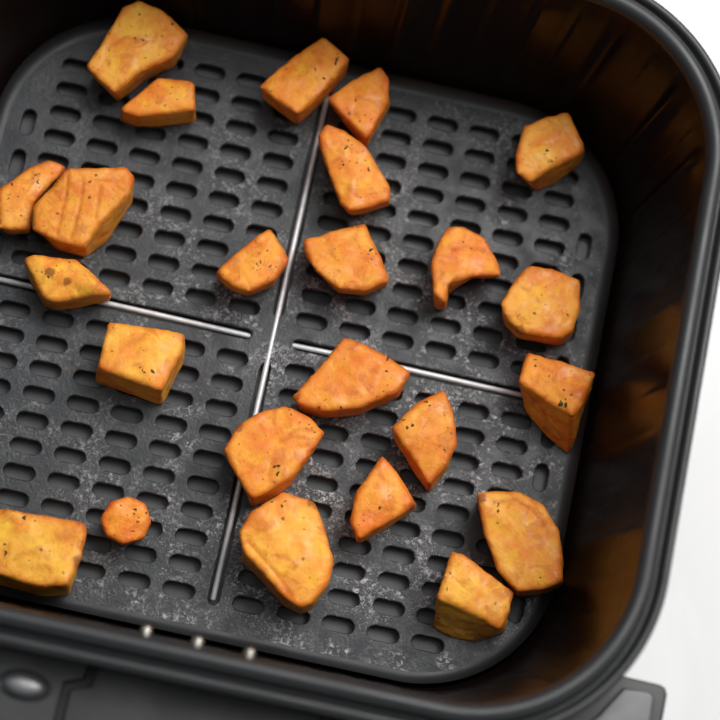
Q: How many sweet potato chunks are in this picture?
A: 24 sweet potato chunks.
